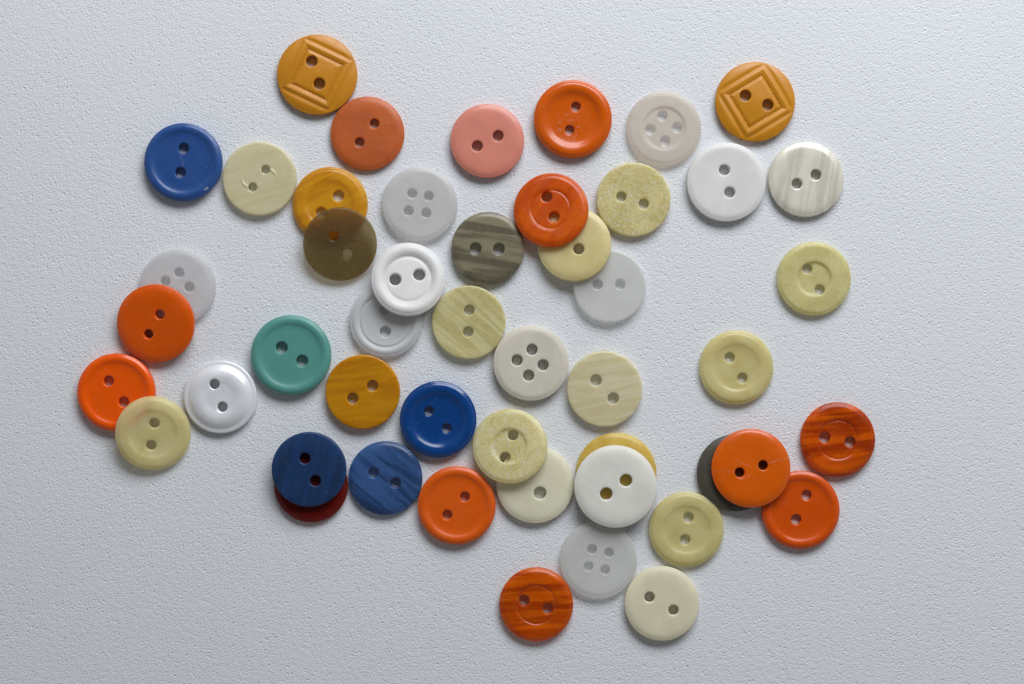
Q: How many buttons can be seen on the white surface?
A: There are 49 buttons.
